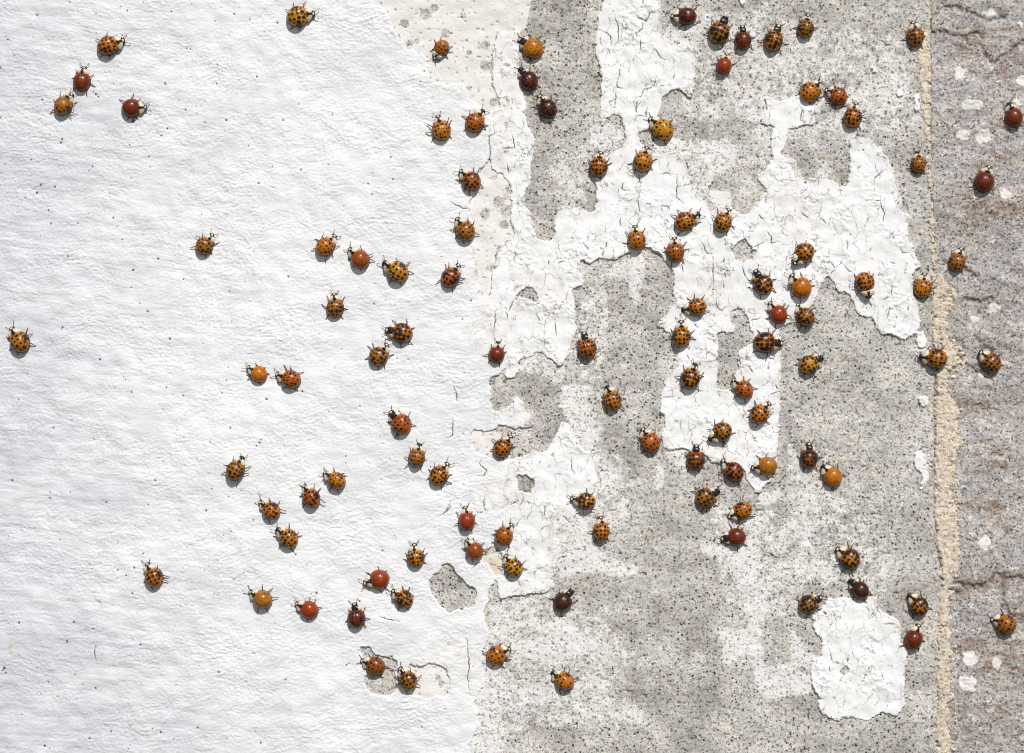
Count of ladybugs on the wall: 107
